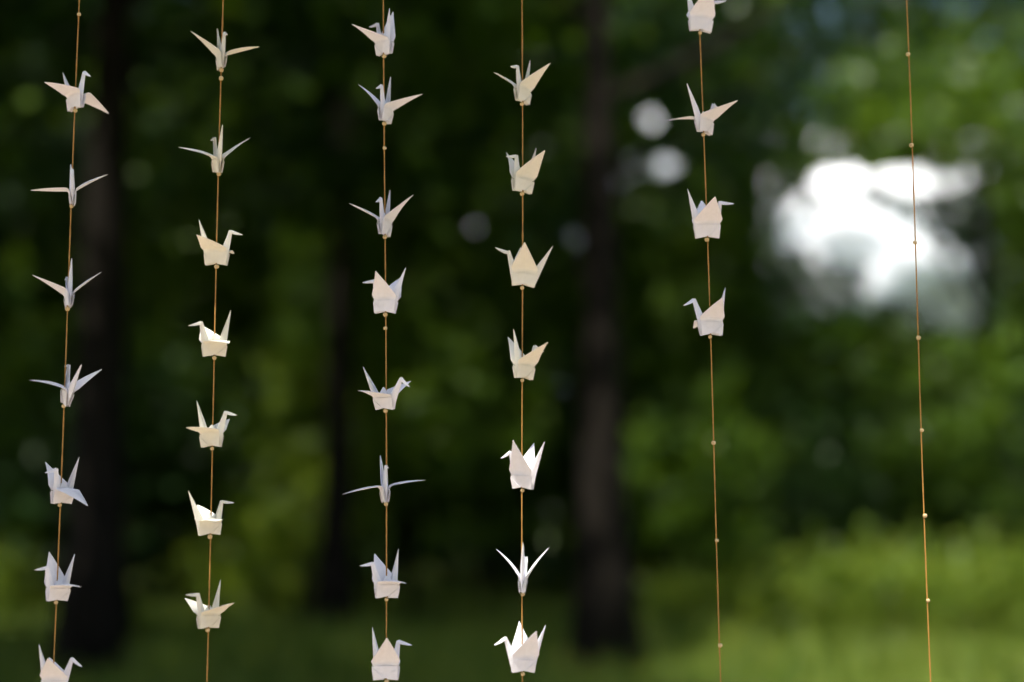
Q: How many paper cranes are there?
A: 33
